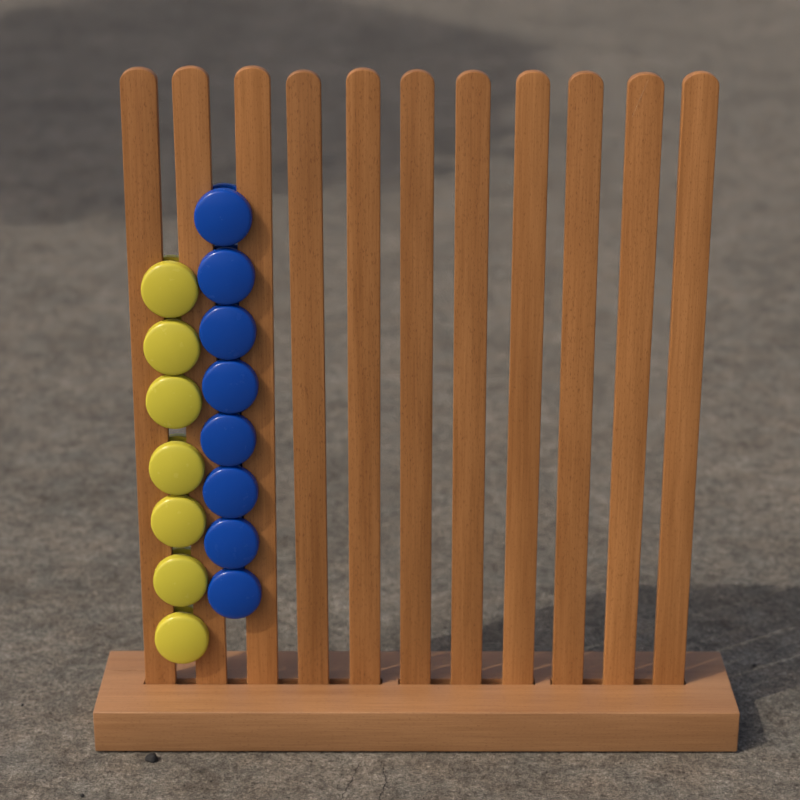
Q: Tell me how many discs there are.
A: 15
